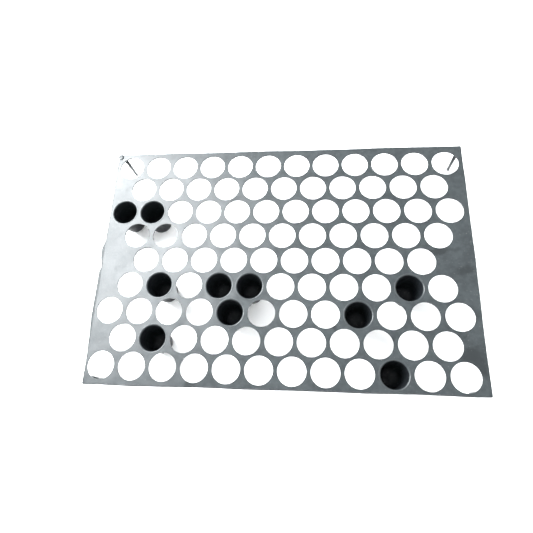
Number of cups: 10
